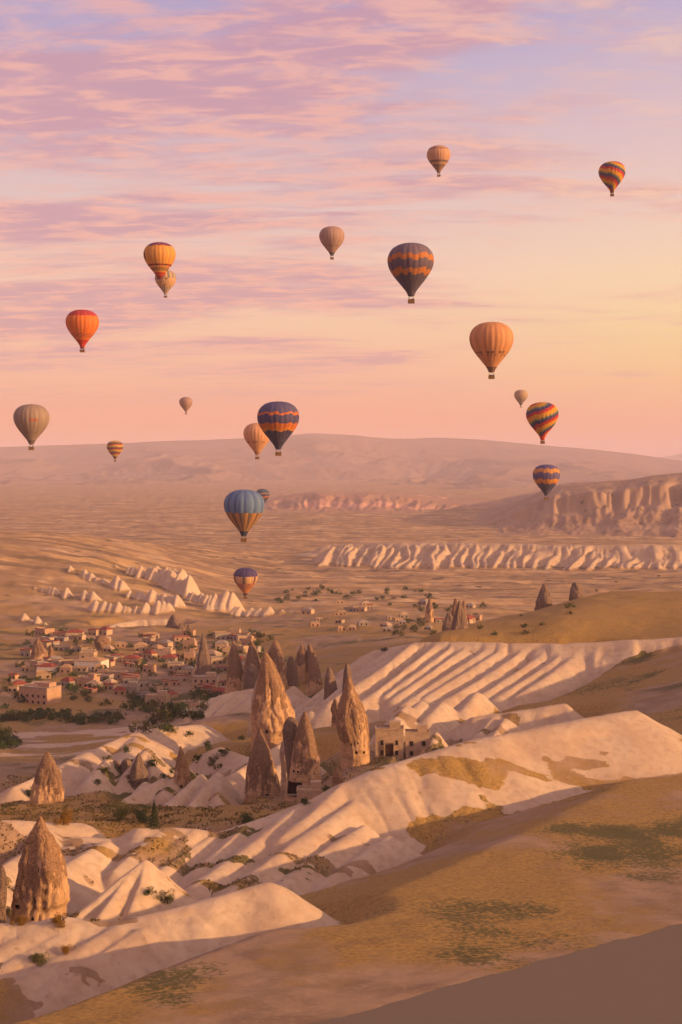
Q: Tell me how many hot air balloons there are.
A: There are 19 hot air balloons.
